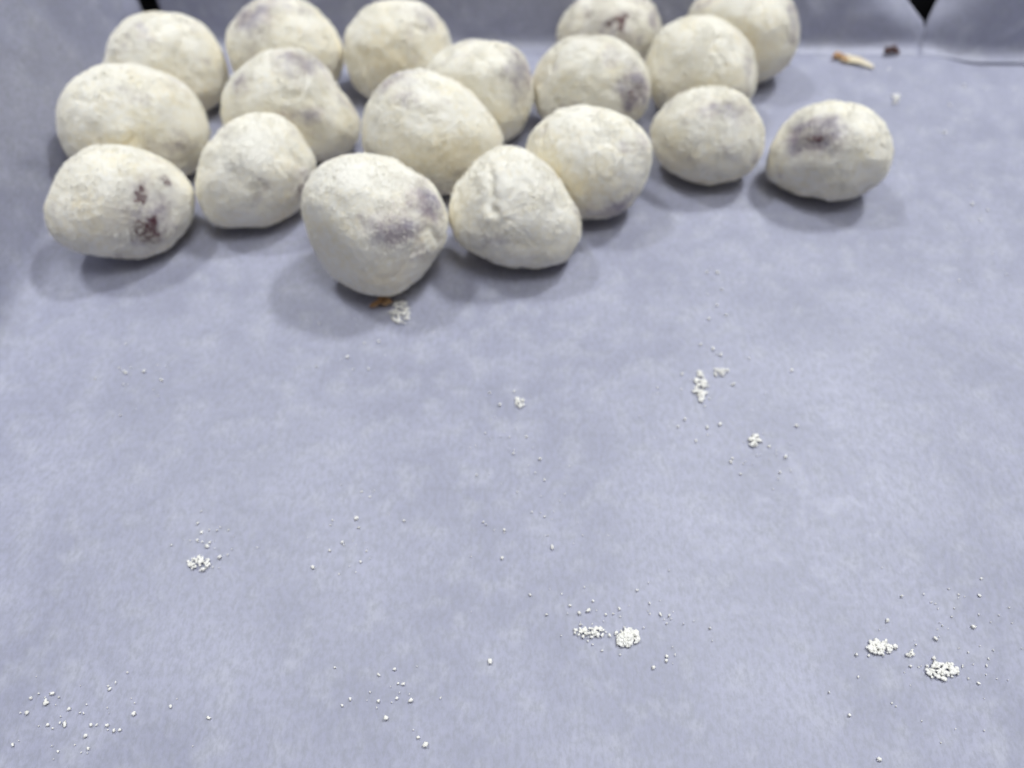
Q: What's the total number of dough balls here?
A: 18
